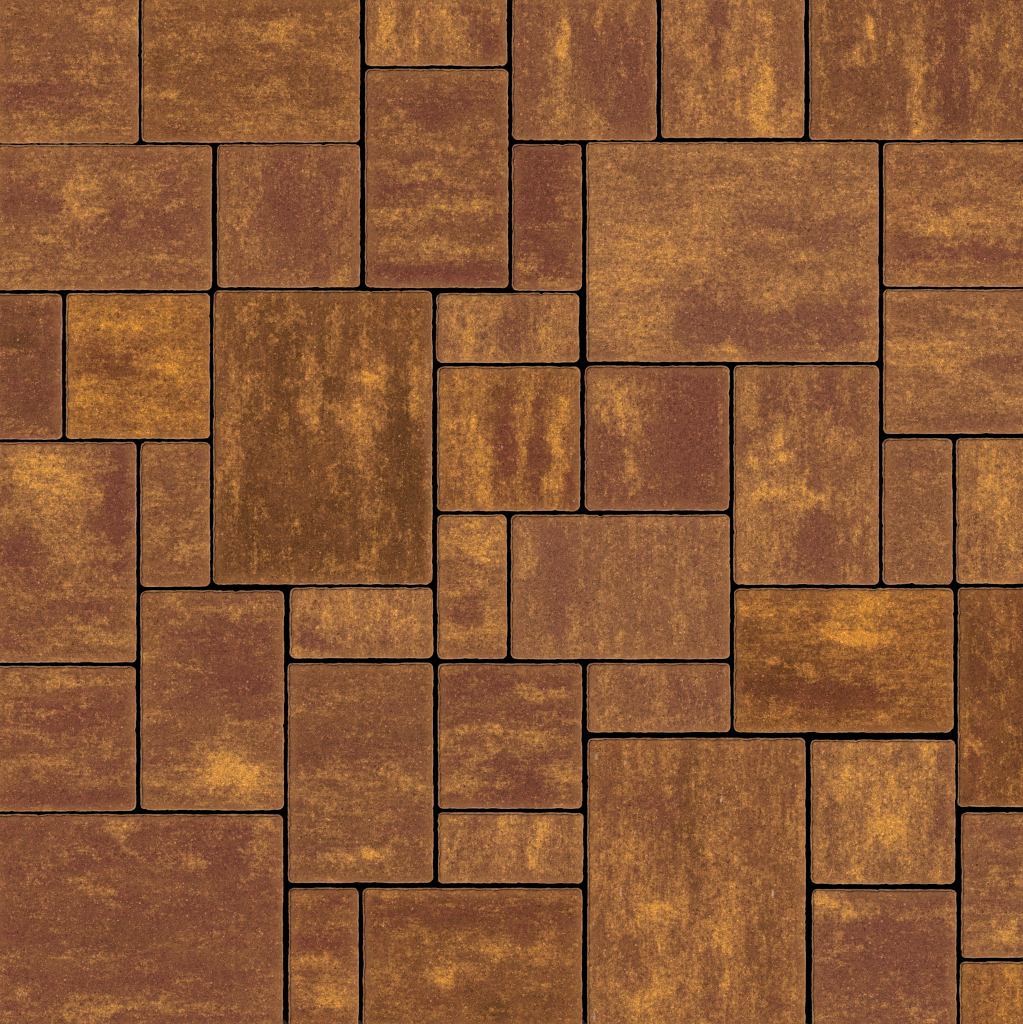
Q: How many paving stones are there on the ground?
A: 43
